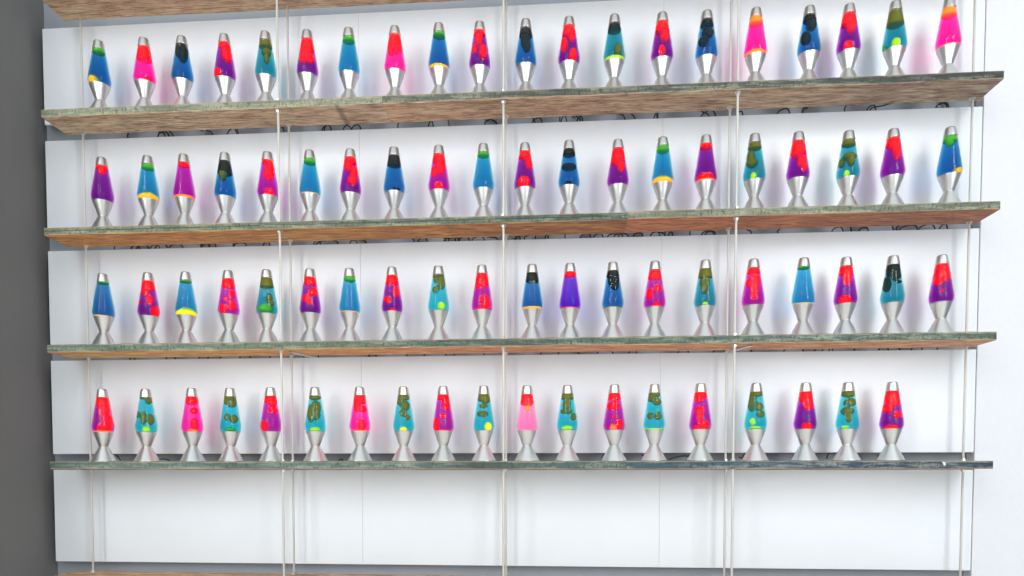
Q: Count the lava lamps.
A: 79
